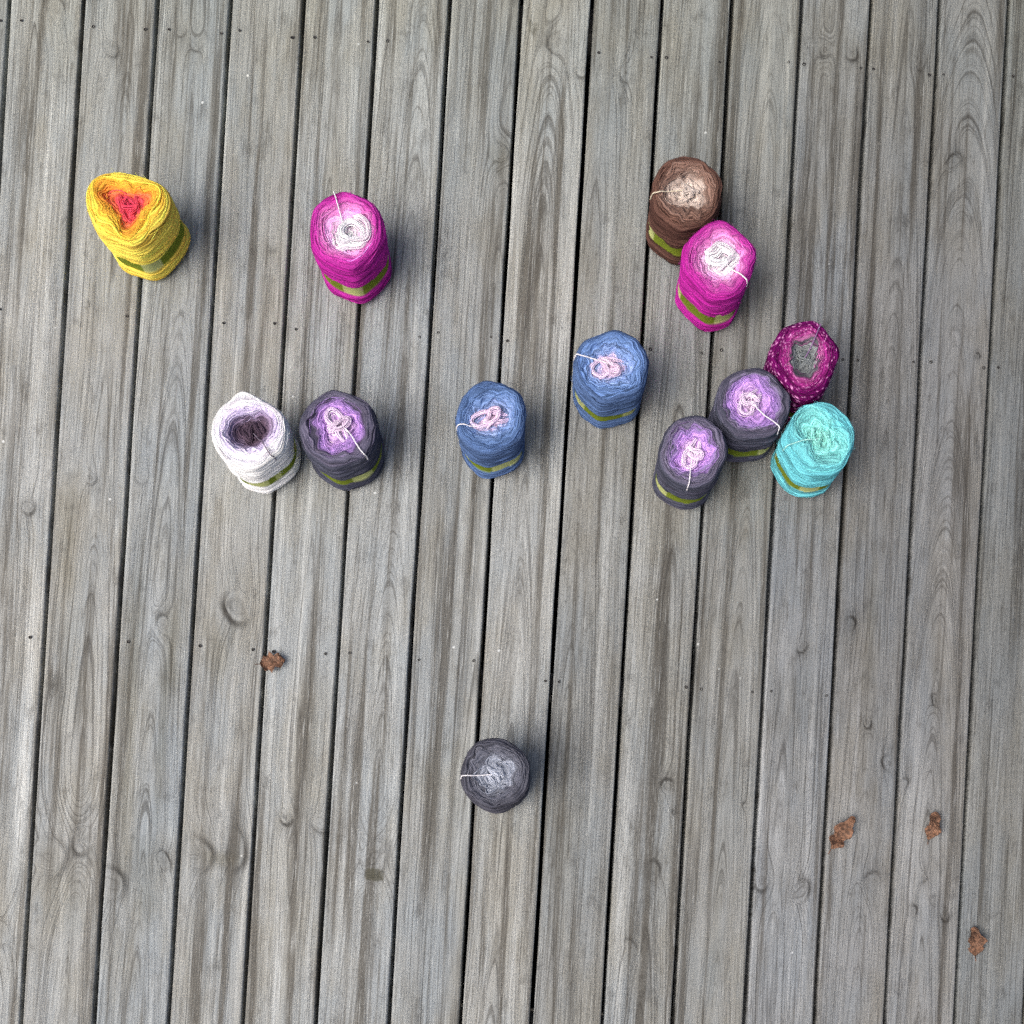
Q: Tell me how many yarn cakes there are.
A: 13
